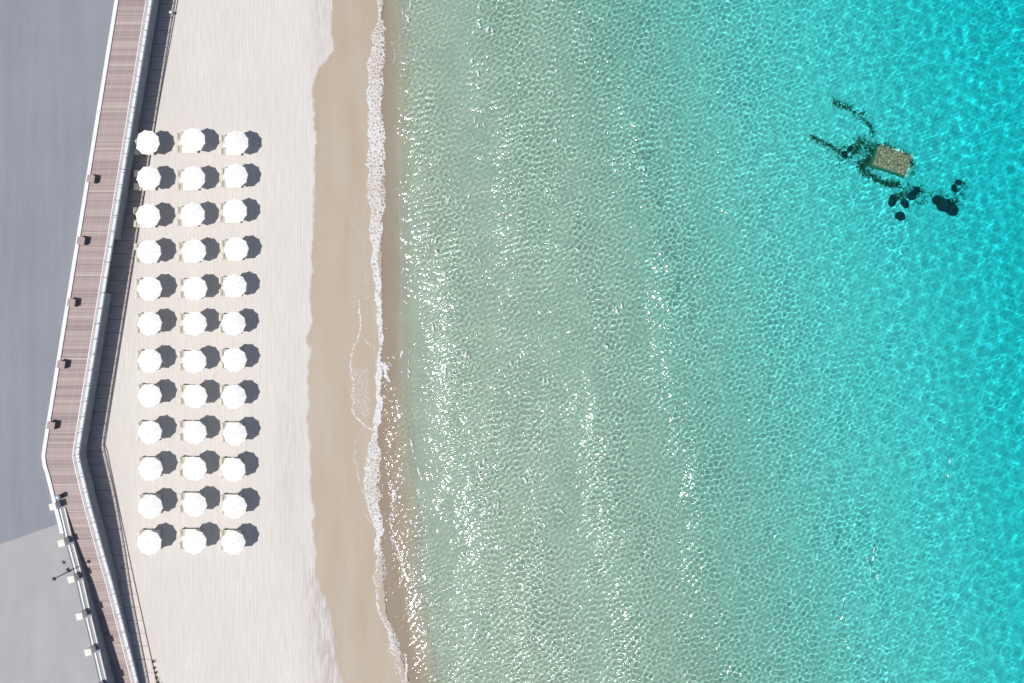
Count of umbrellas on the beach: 36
